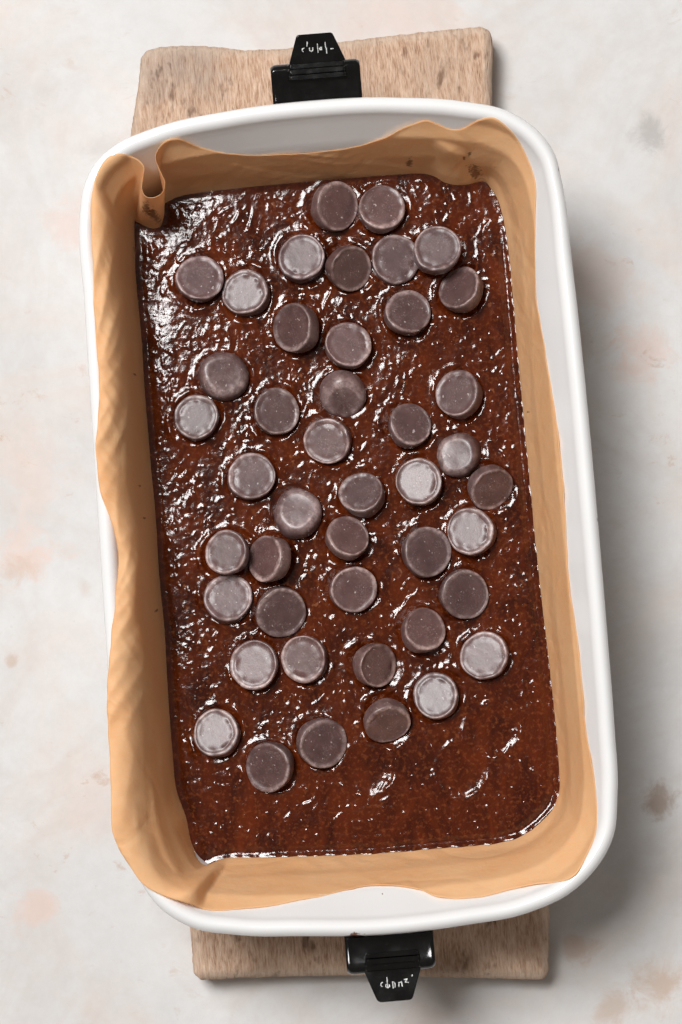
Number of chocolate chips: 44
